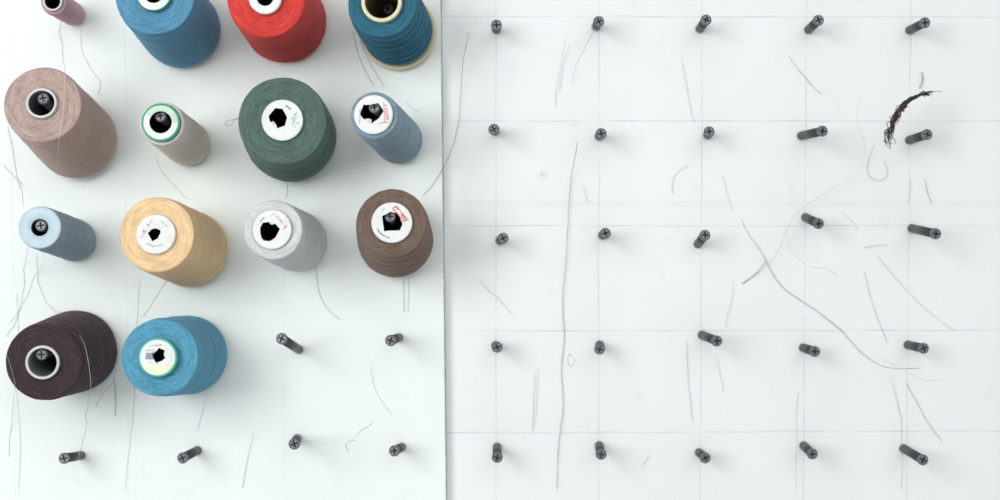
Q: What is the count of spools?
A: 14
